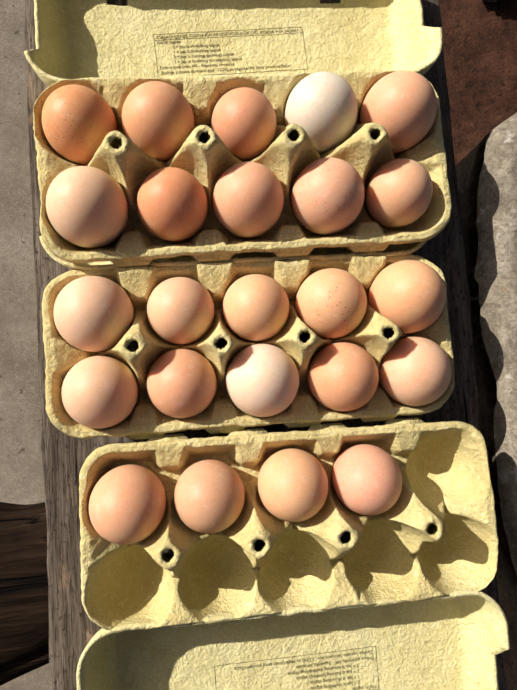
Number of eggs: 24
